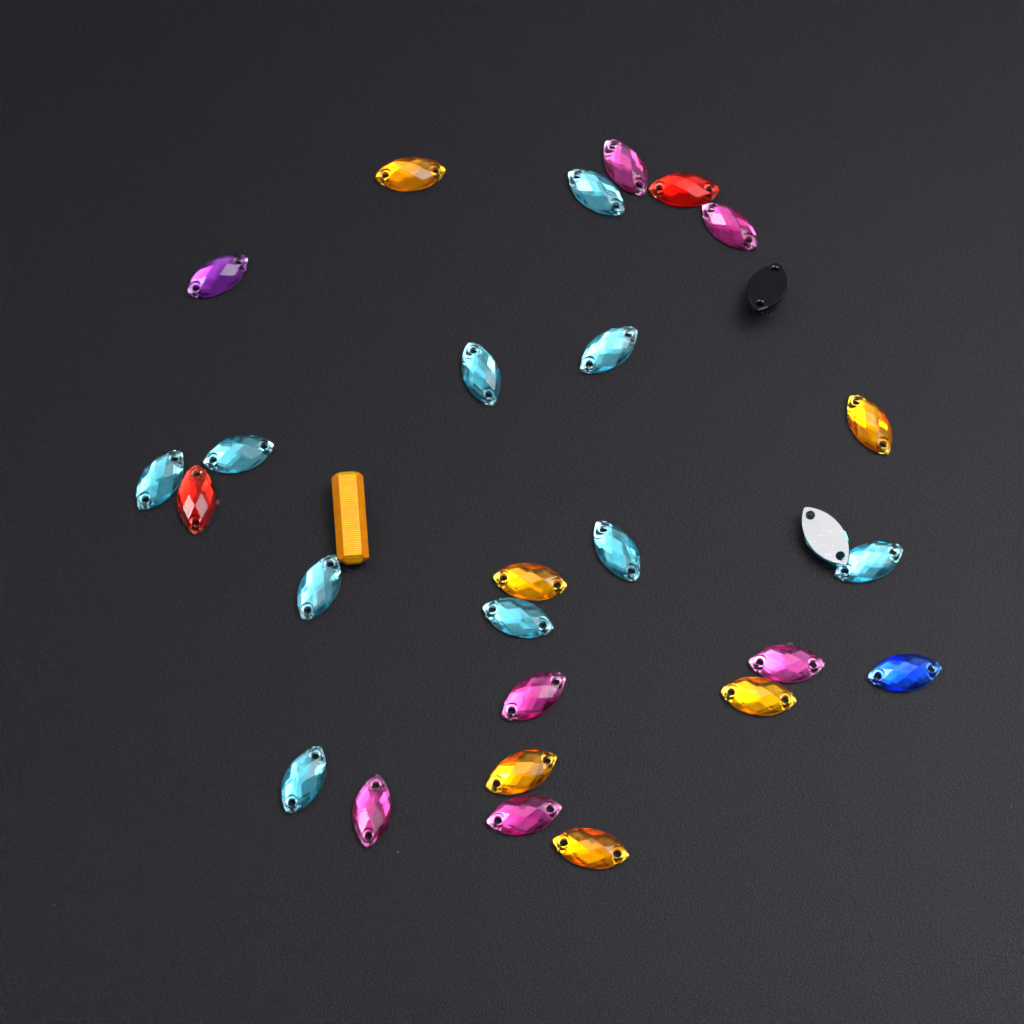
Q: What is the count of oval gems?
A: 28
